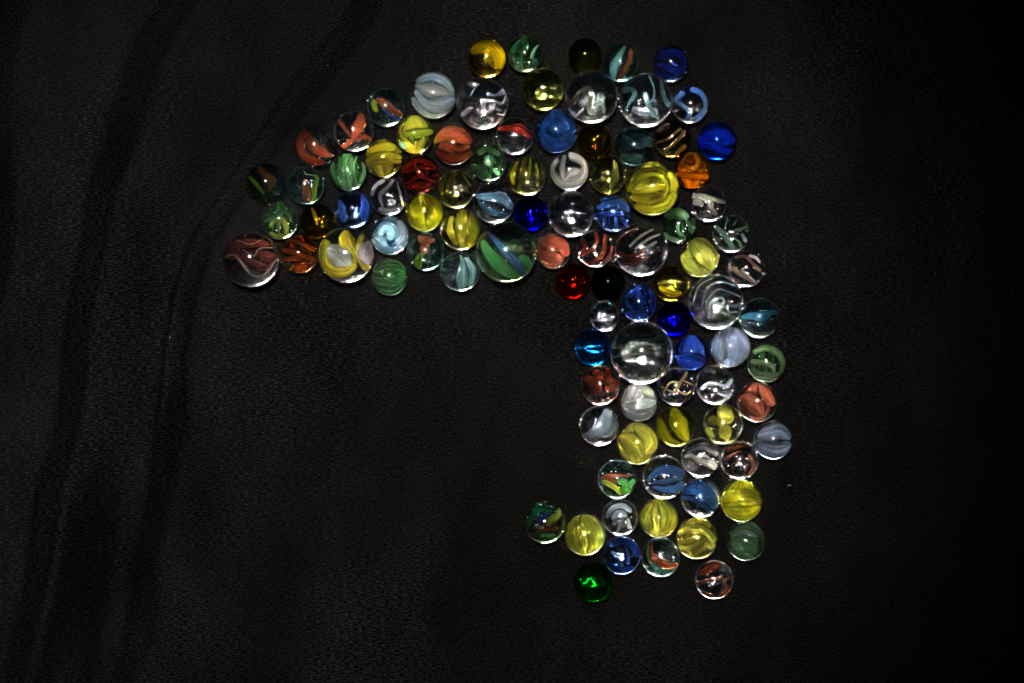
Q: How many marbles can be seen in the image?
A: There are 99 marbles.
